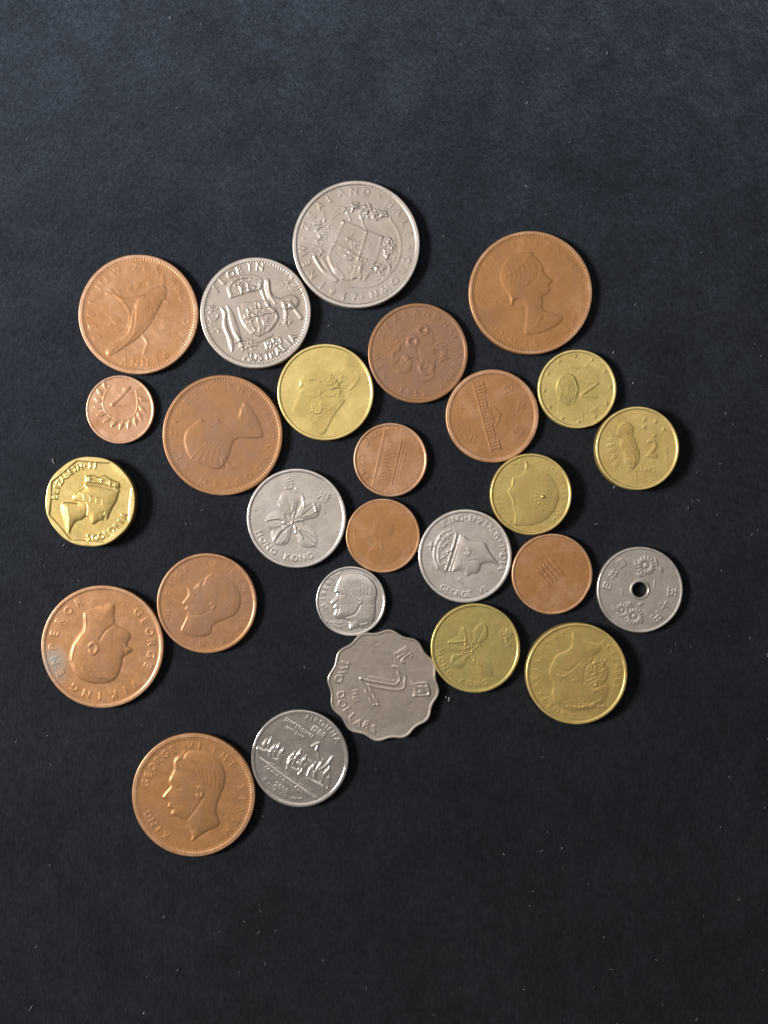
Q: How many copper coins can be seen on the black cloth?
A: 12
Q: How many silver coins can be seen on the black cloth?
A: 8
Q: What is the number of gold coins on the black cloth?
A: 7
